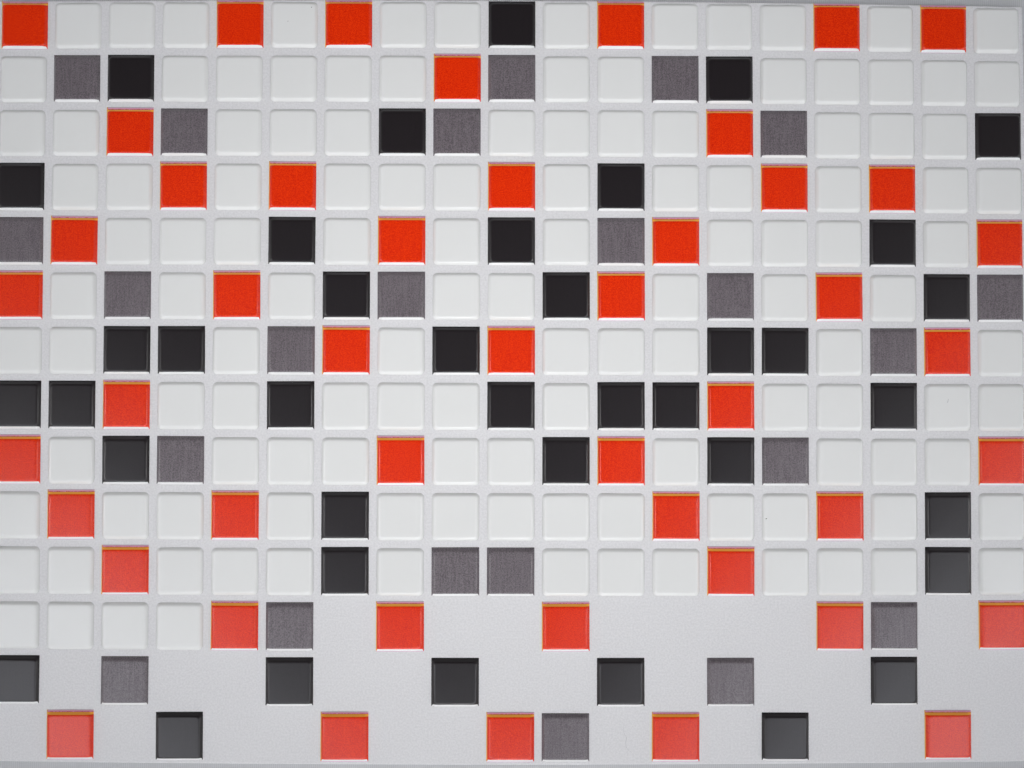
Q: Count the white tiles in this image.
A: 126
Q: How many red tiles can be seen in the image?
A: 47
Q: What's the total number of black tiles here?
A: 39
